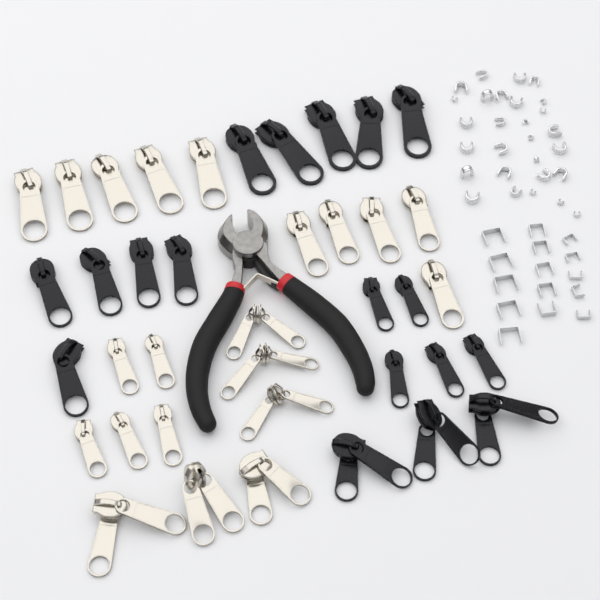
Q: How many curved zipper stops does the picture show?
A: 28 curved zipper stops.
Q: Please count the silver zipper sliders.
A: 21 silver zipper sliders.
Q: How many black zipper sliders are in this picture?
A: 18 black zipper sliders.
